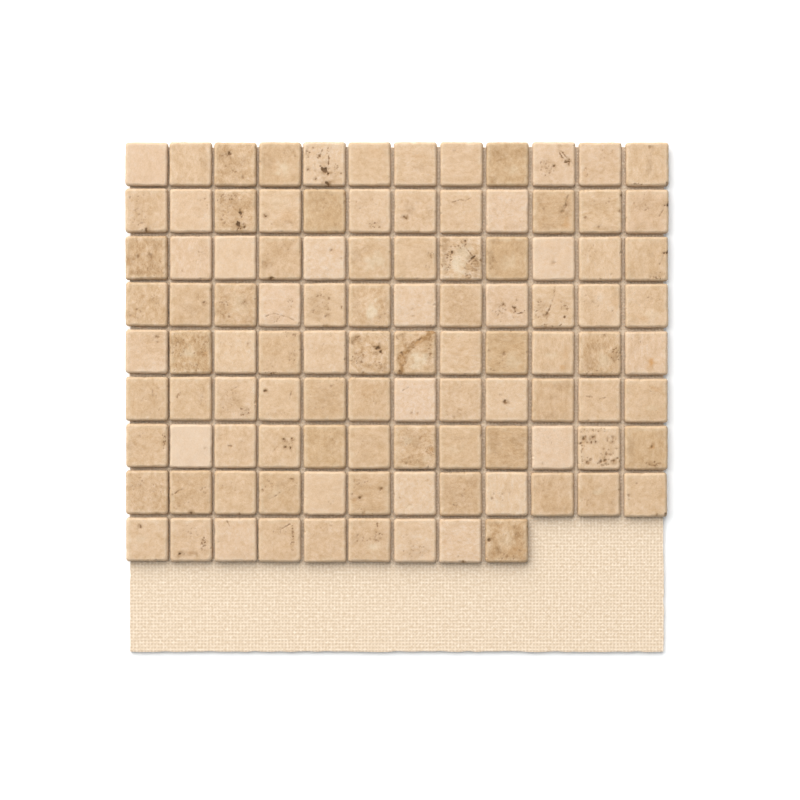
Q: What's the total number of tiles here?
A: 105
